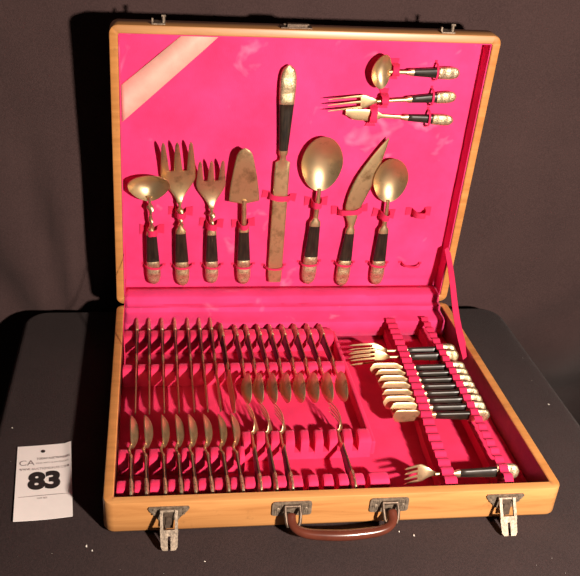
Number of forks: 10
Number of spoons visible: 20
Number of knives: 19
